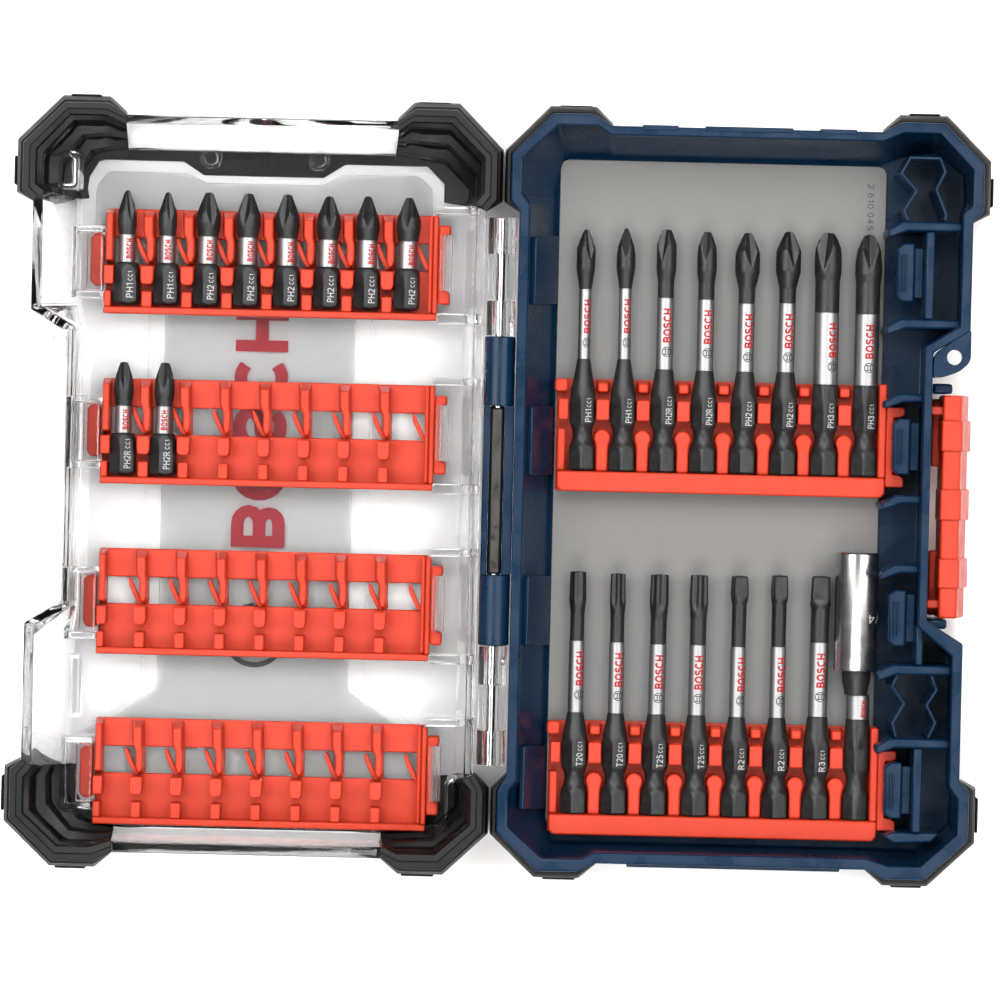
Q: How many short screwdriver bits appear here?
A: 10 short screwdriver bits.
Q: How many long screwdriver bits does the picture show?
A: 15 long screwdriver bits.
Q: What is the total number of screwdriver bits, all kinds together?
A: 25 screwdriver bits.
